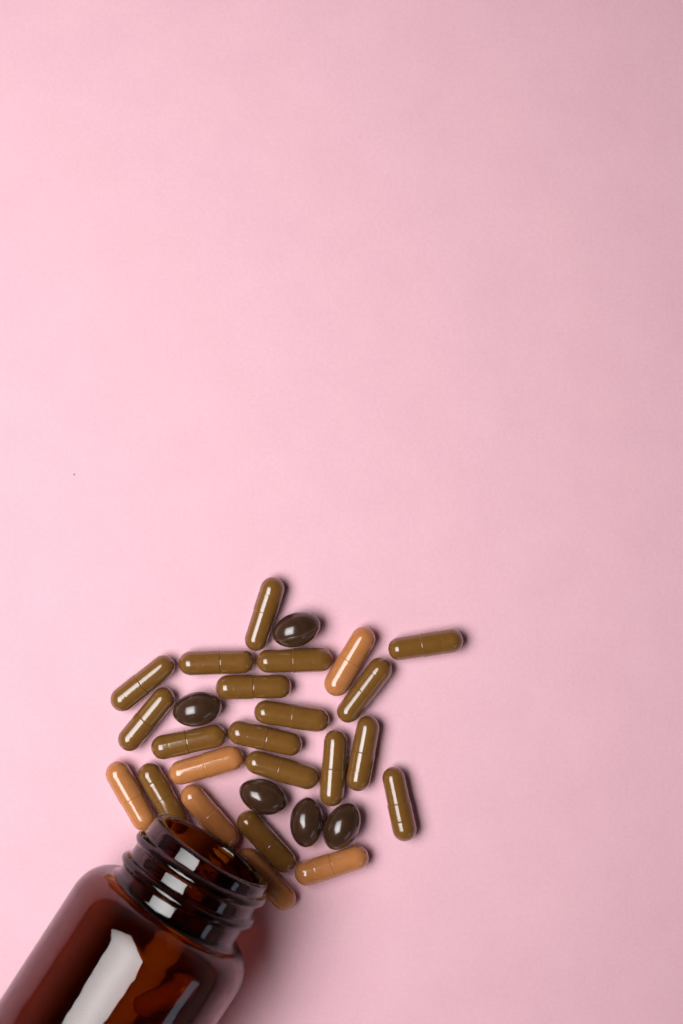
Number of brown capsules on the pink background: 17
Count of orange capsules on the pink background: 7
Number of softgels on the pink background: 5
